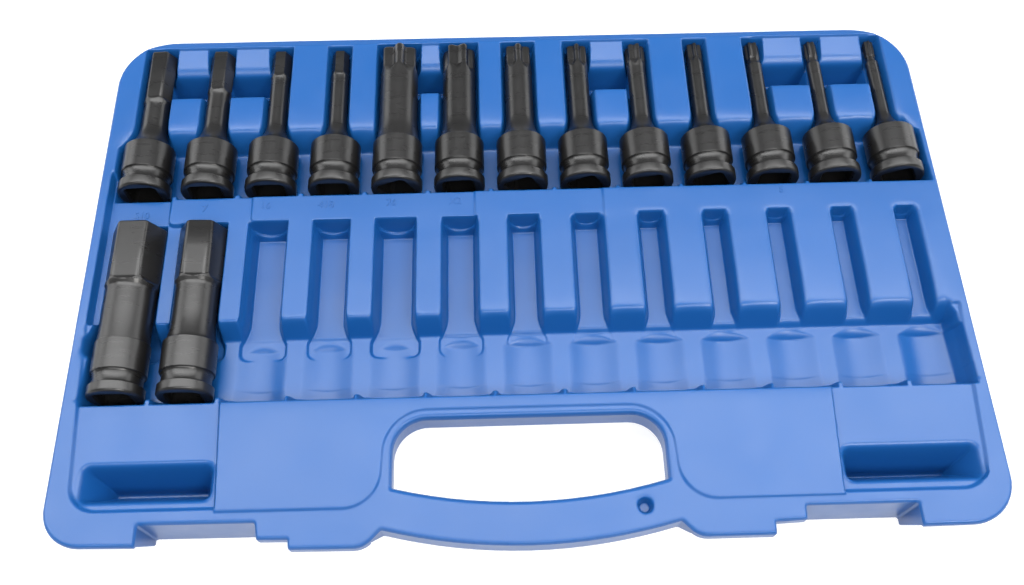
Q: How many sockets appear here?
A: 15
